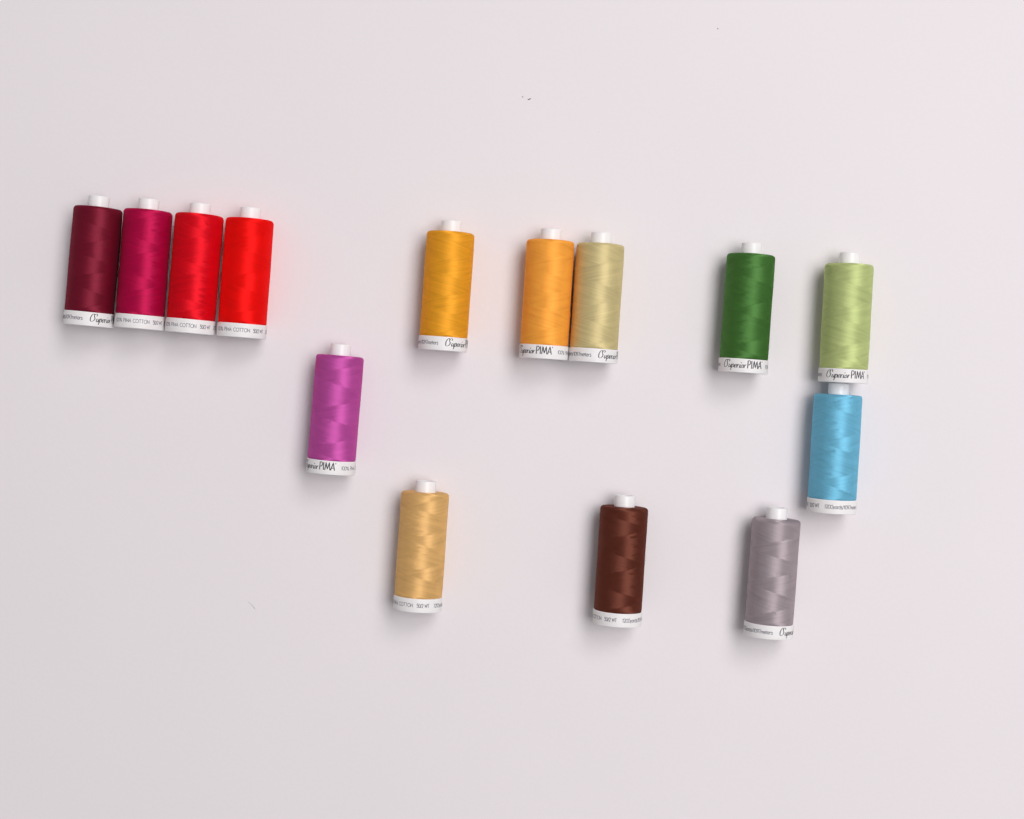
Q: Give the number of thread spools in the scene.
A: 14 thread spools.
